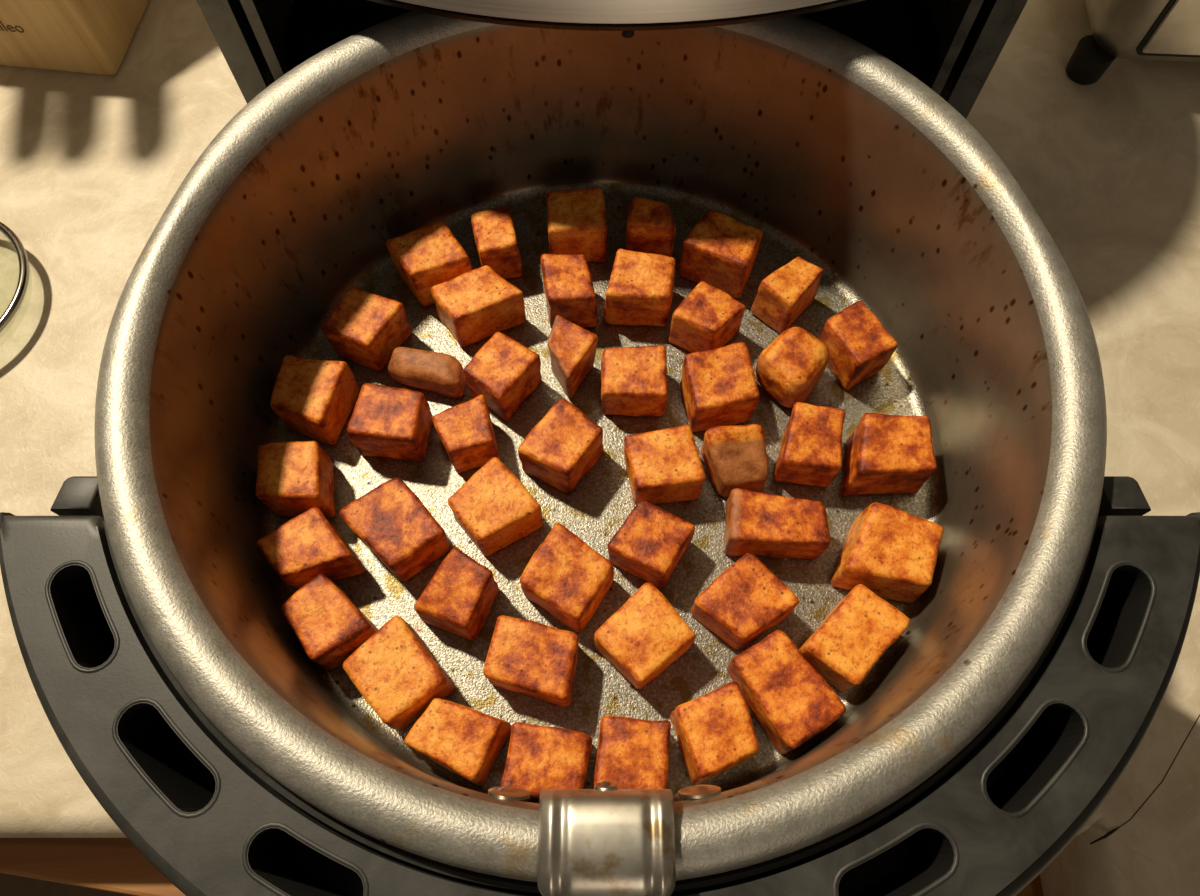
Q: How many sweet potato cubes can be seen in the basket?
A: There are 46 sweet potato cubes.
